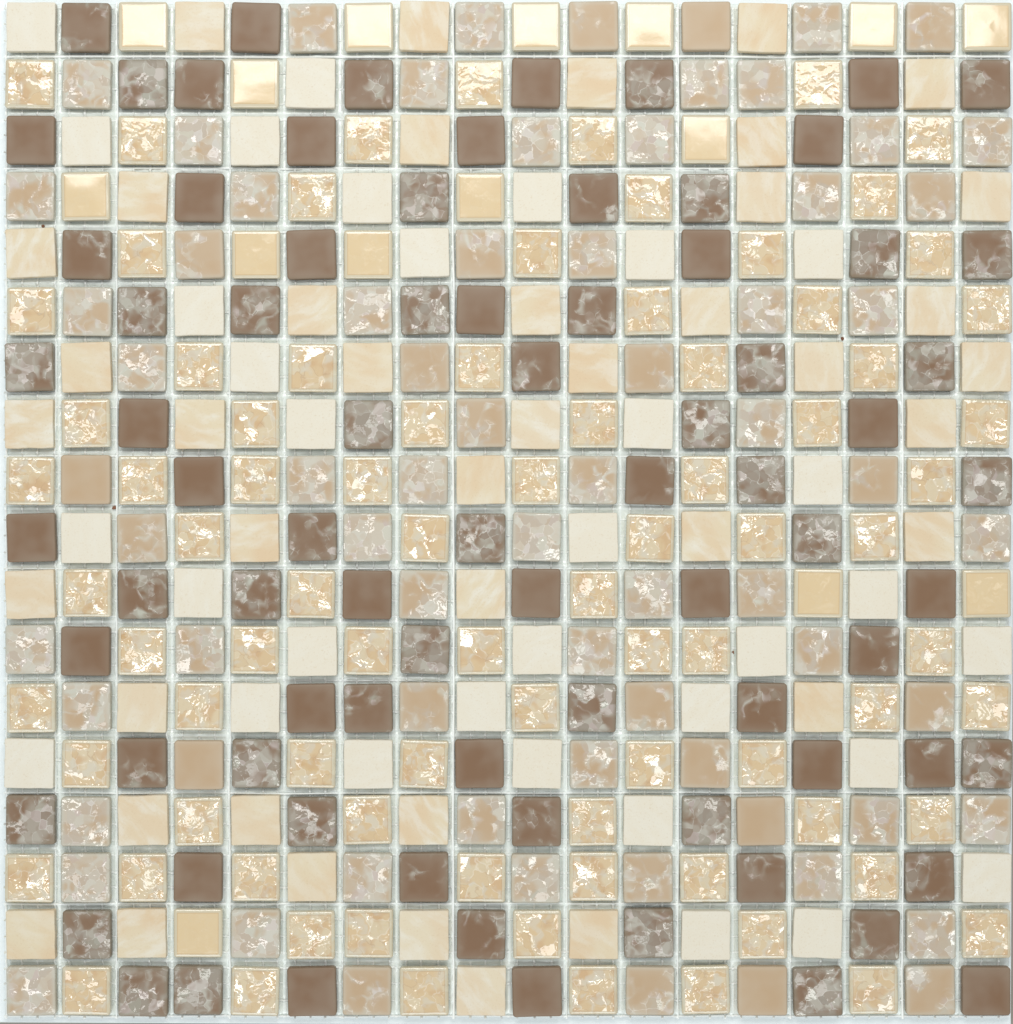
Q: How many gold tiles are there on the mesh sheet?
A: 99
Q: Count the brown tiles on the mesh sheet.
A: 80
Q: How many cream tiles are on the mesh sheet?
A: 74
